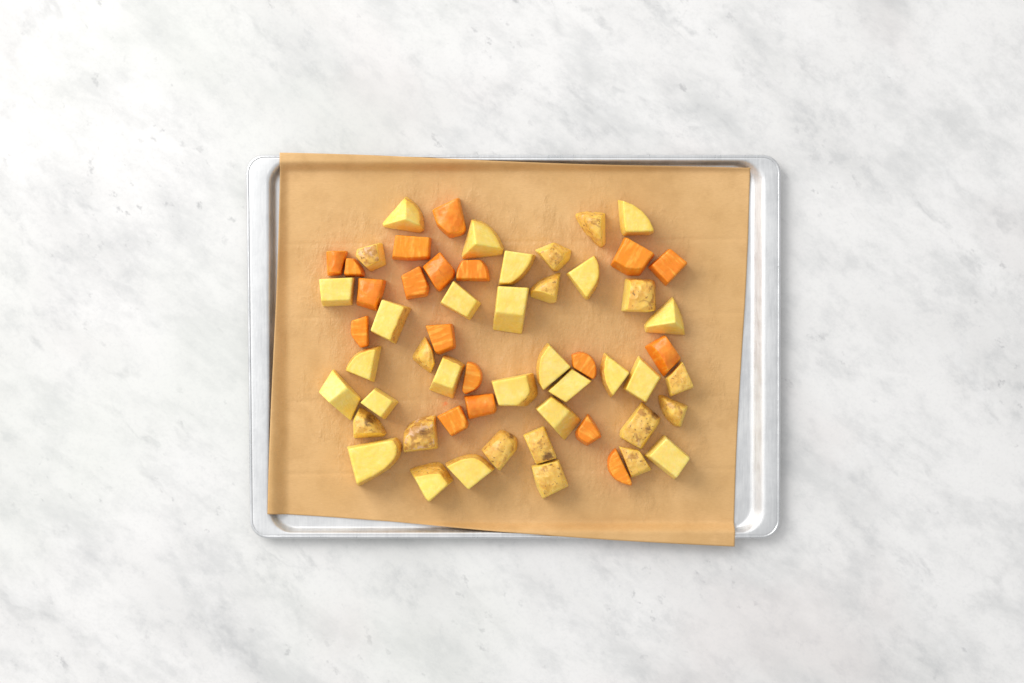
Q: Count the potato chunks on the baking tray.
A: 39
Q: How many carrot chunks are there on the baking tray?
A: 19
